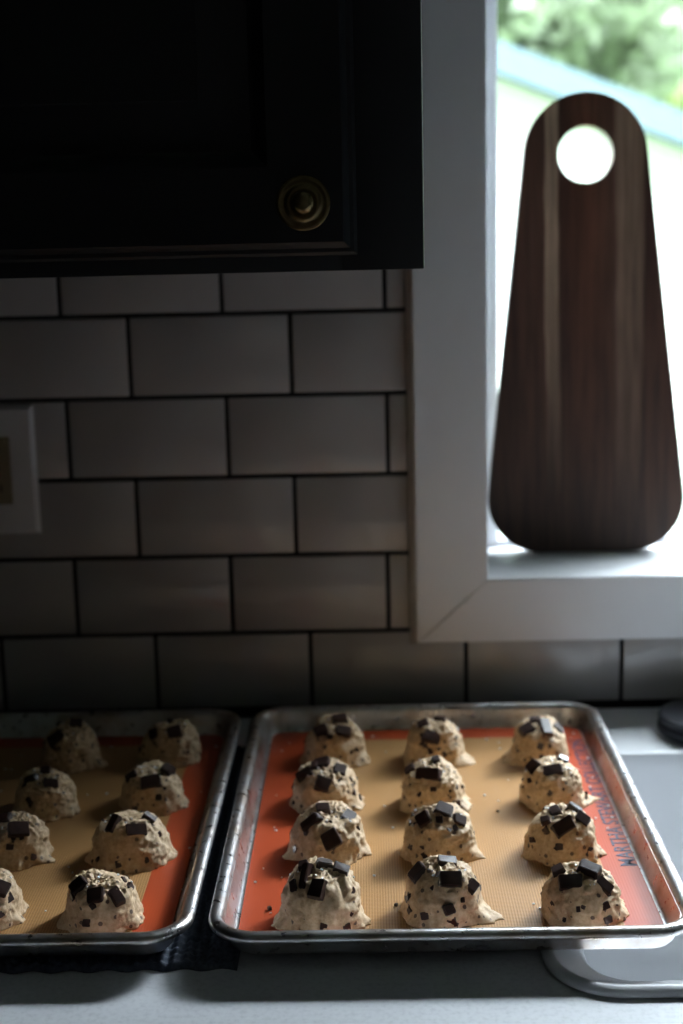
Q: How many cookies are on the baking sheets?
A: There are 20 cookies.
